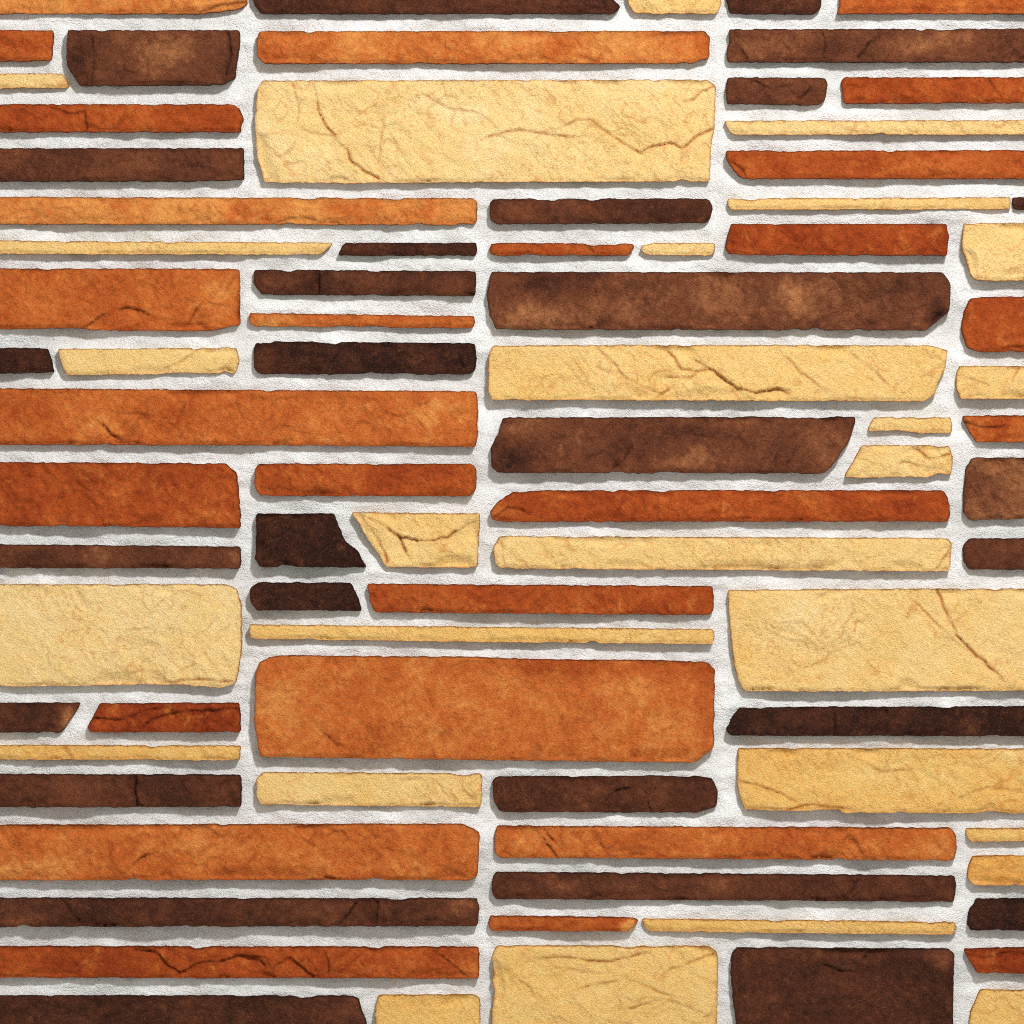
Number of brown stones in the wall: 28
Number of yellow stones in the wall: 27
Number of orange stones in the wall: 26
